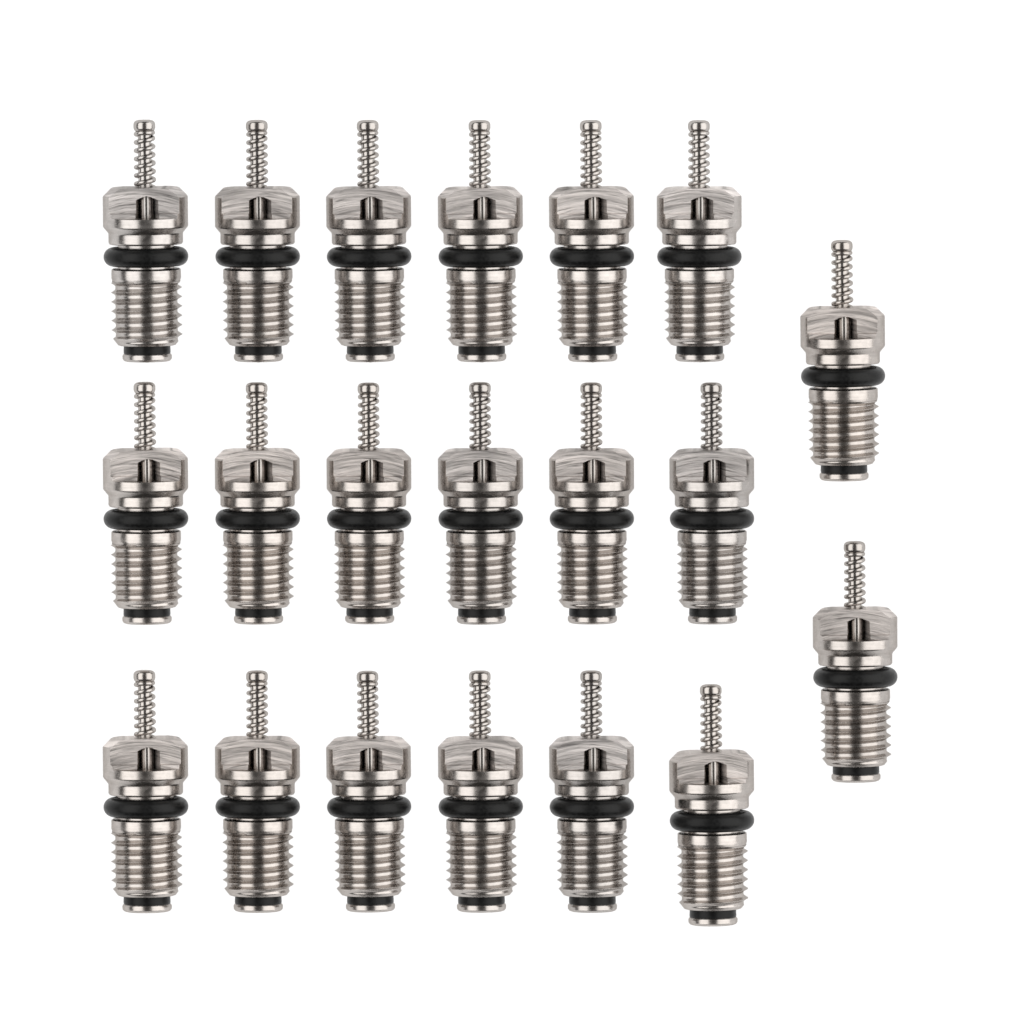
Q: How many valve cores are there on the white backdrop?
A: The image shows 20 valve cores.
